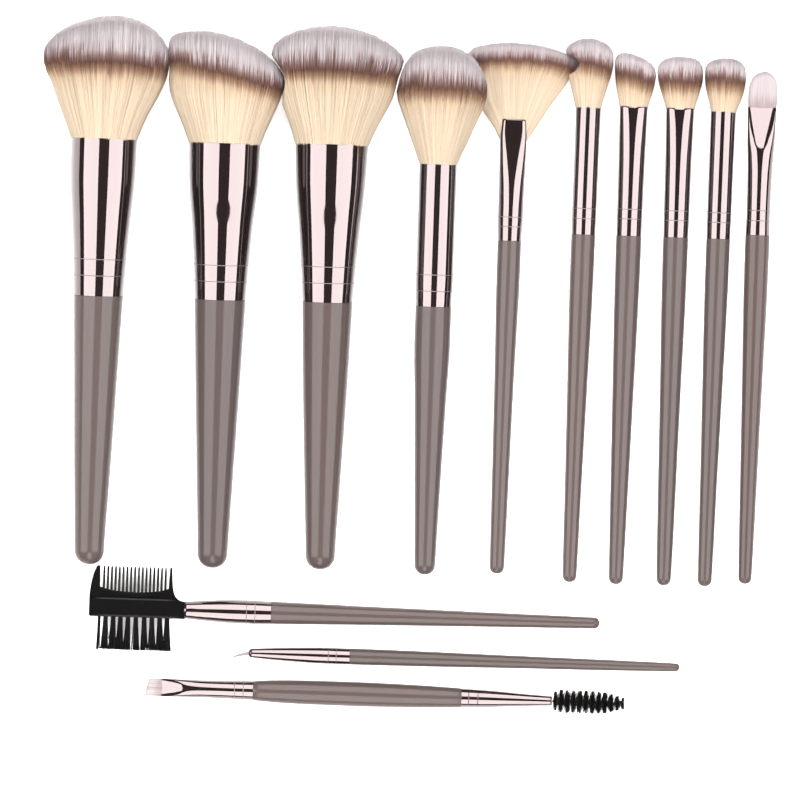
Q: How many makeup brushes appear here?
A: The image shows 13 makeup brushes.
